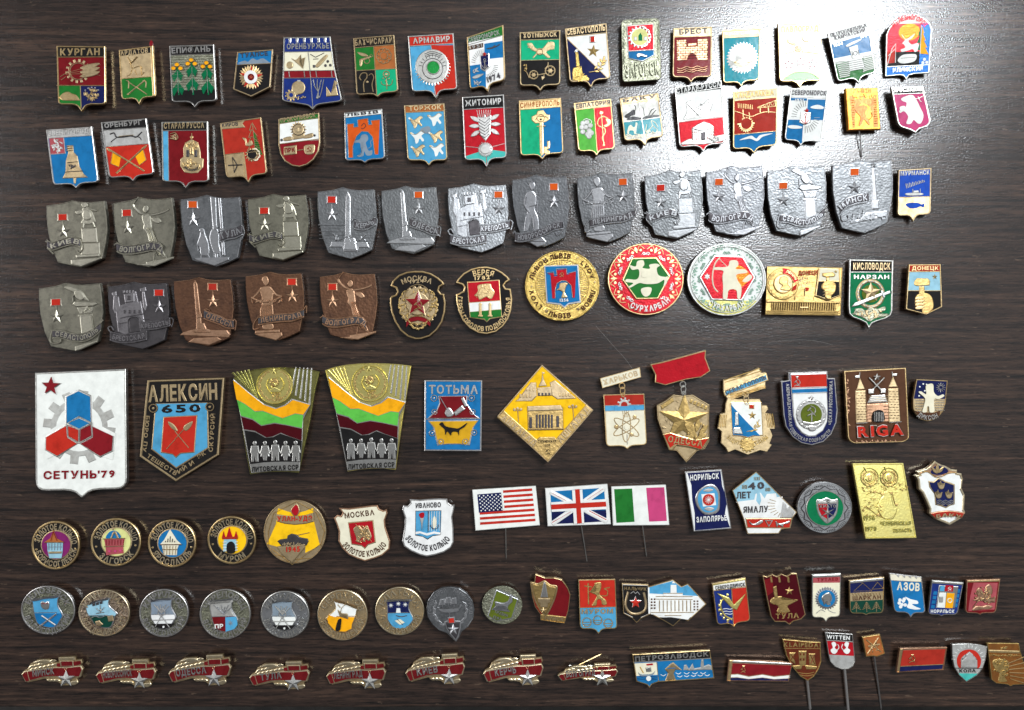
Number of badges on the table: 121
